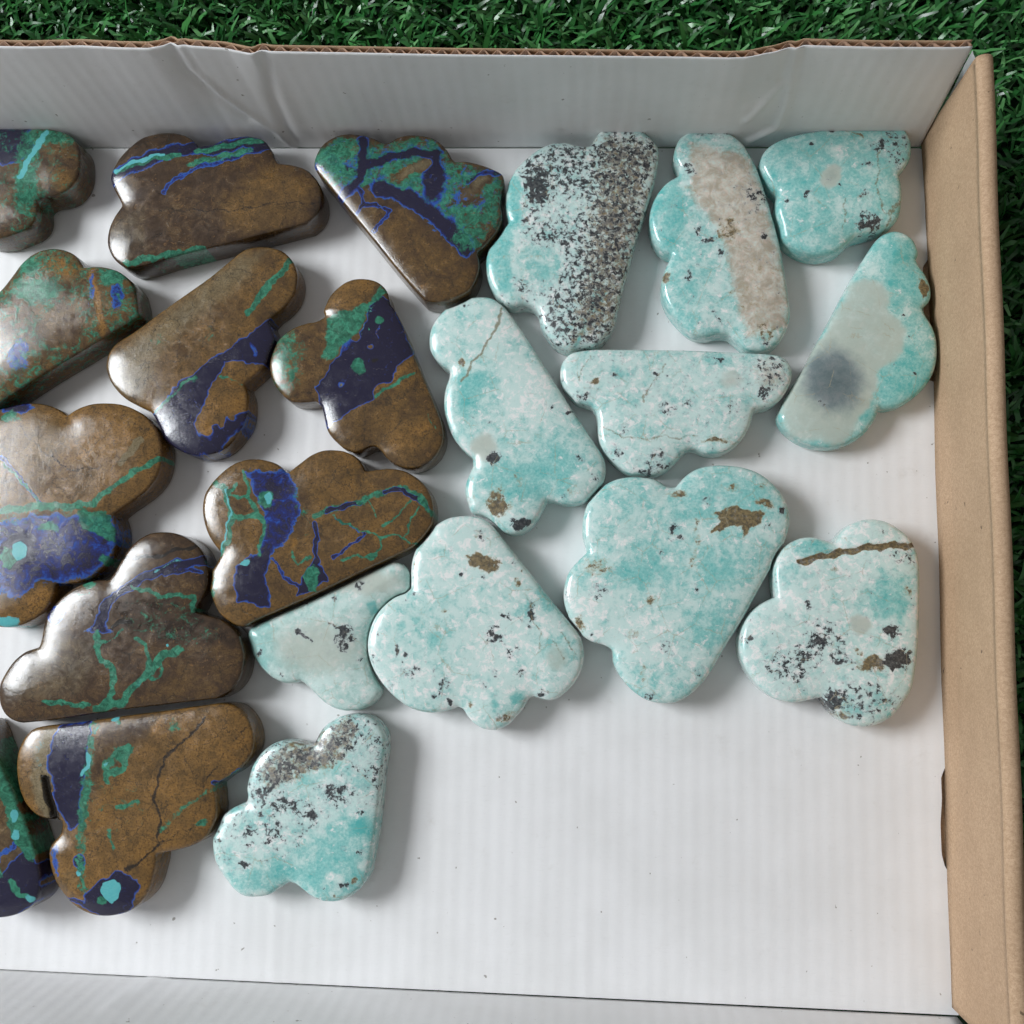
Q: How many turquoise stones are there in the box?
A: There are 11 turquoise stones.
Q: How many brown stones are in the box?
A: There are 11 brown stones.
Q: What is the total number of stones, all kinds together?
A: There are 22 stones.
